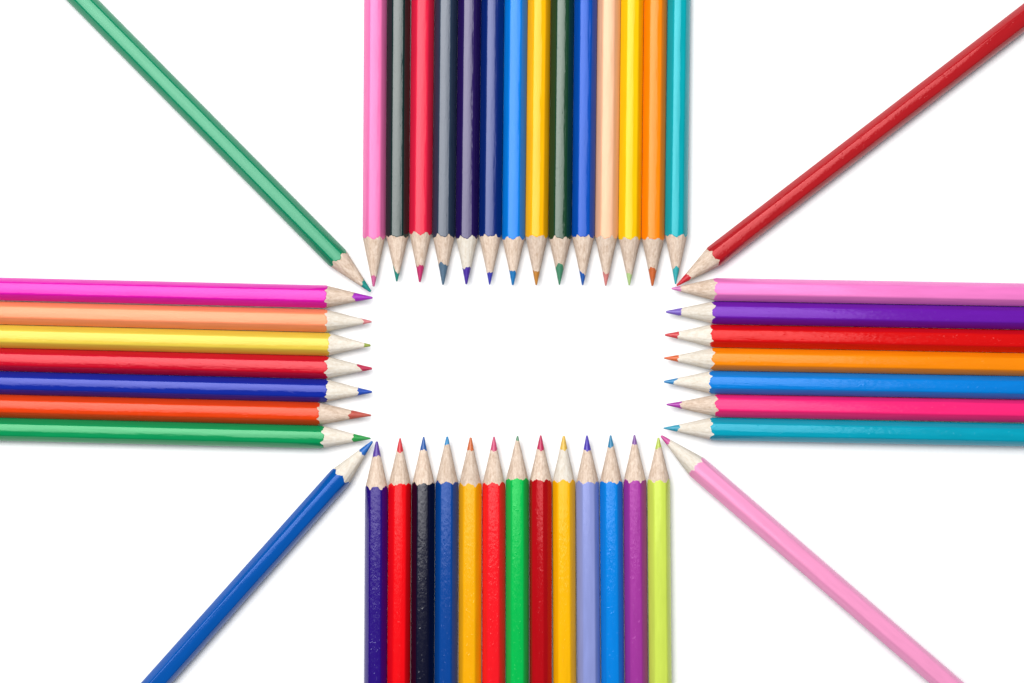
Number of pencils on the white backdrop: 45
